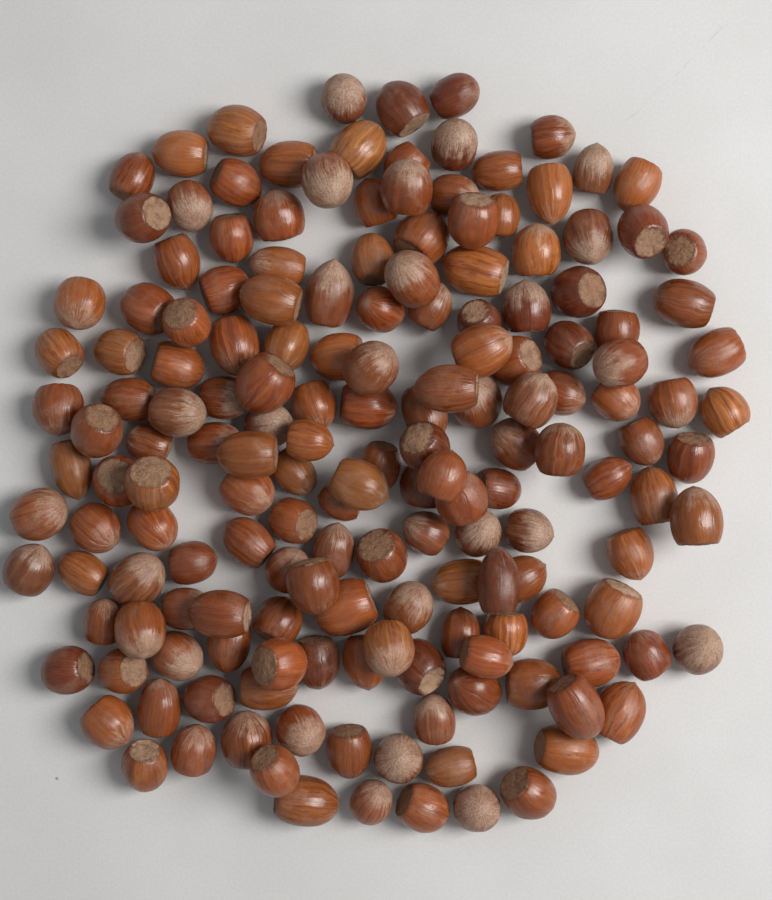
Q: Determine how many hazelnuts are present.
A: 169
